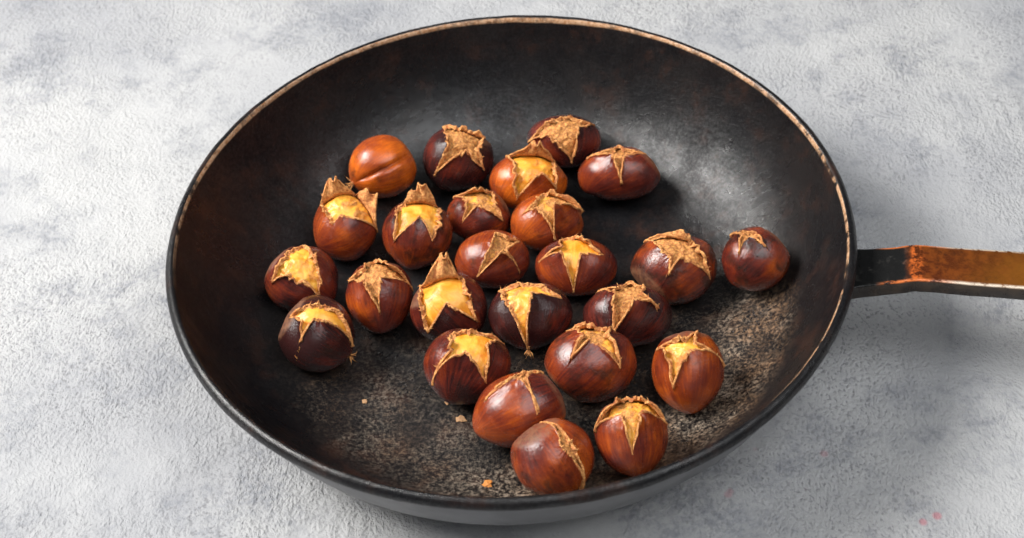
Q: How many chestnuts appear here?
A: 25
